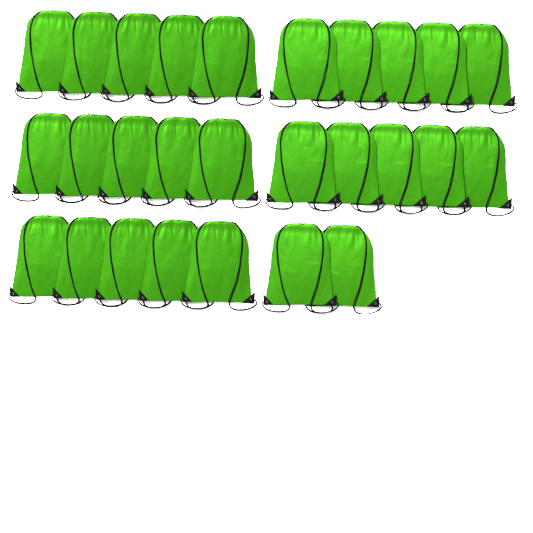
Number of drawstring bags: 27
